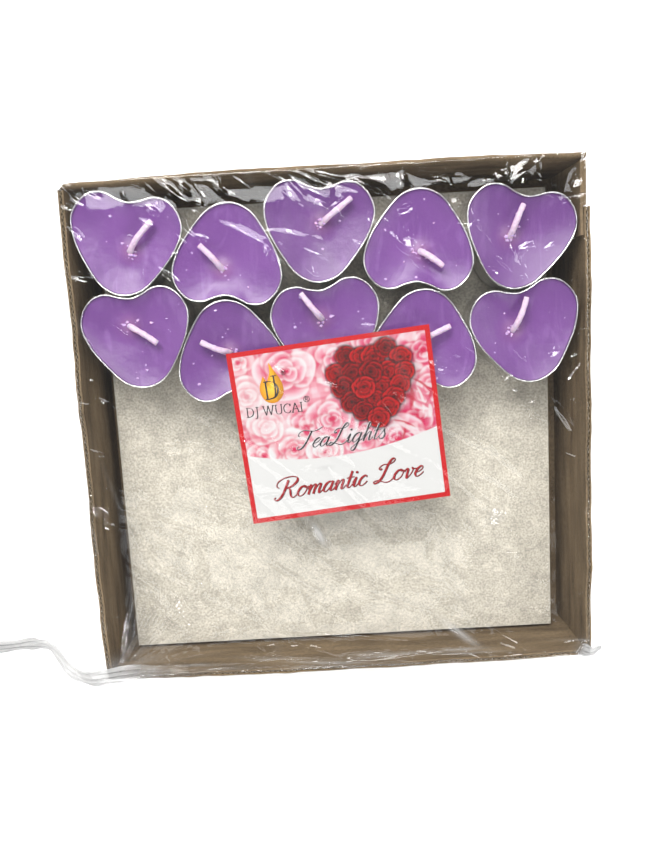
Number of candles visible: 10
